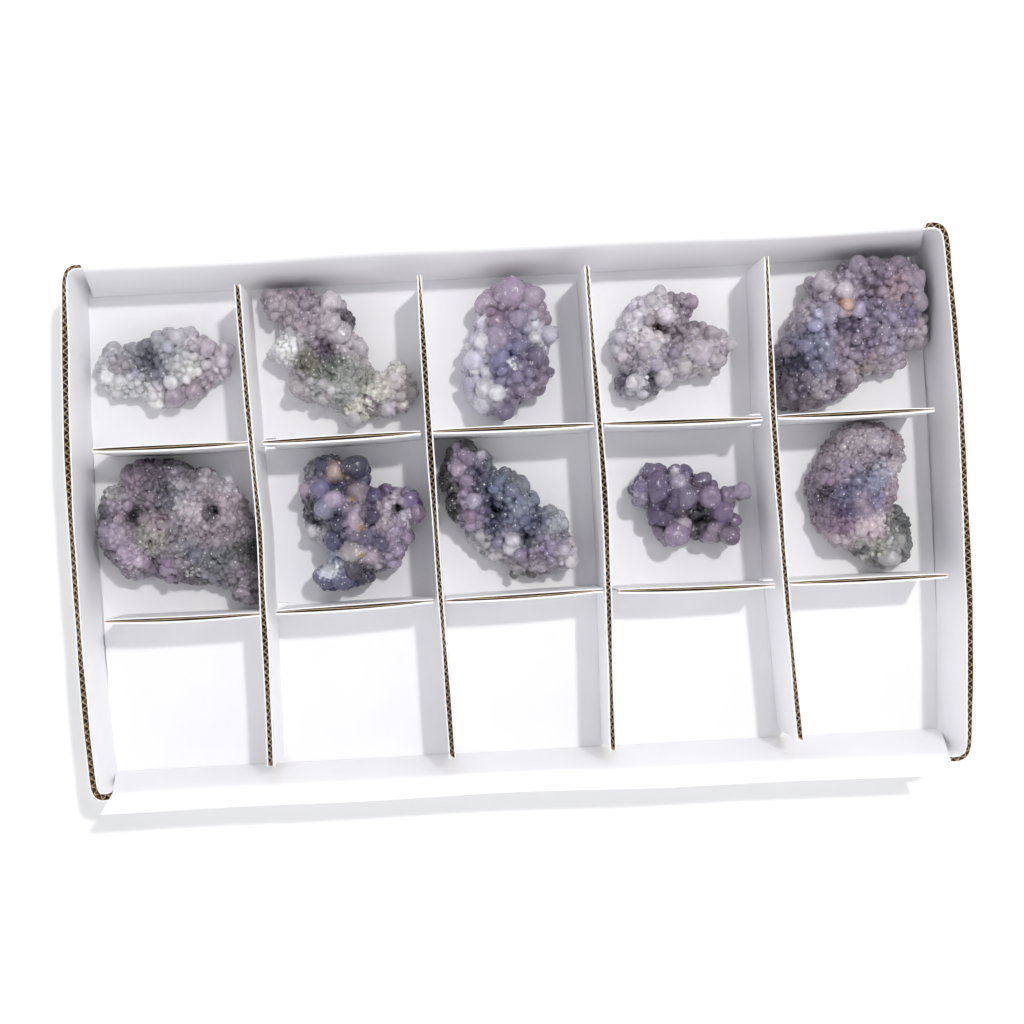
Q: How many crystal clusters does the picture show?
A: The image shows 10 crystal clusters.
